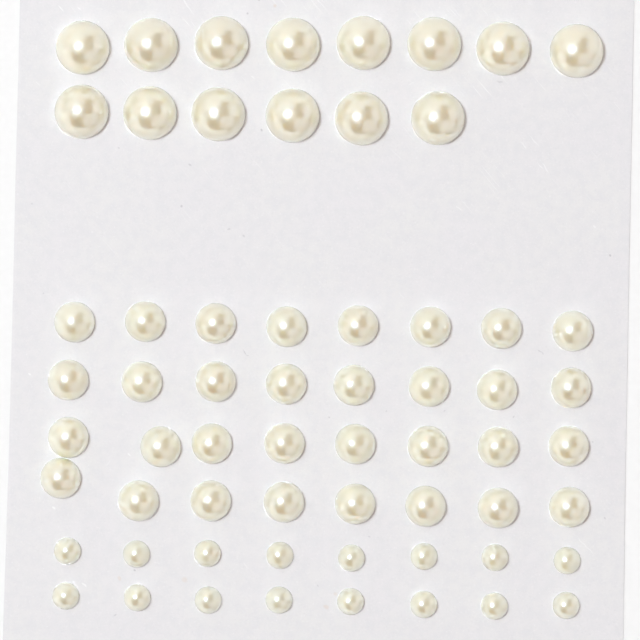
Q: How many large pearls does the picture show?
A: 14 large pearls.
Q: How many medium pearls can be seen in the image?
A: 32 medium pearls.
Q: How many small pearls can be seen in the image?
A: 16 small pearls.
